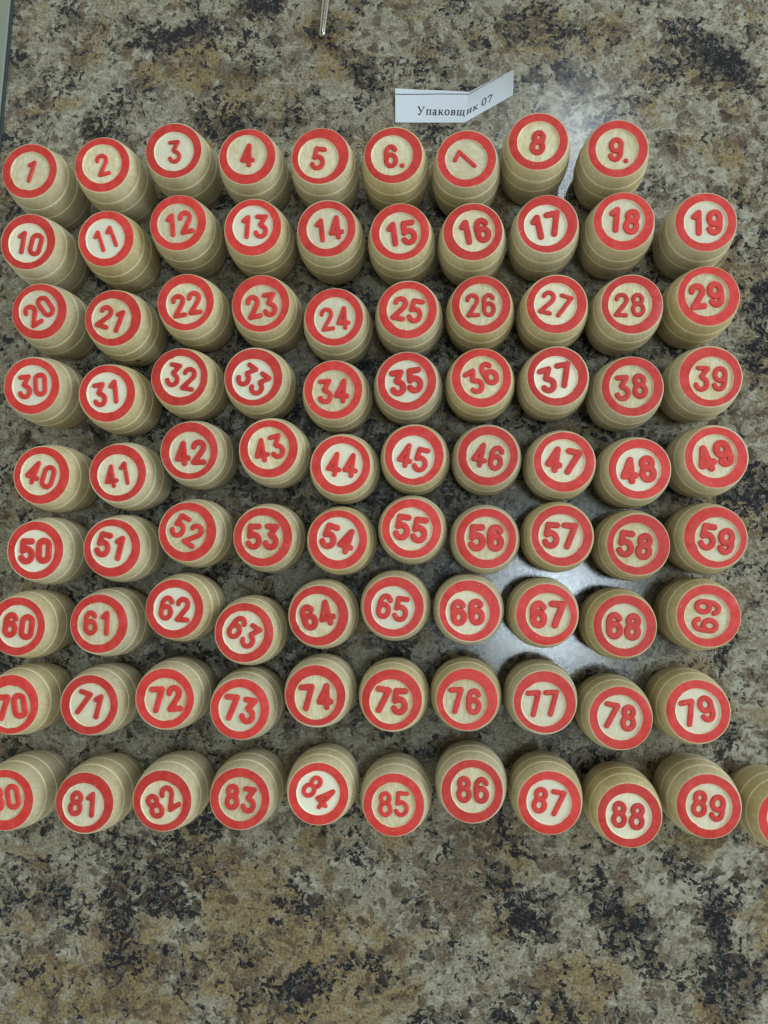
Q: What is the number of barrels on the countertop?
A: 90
